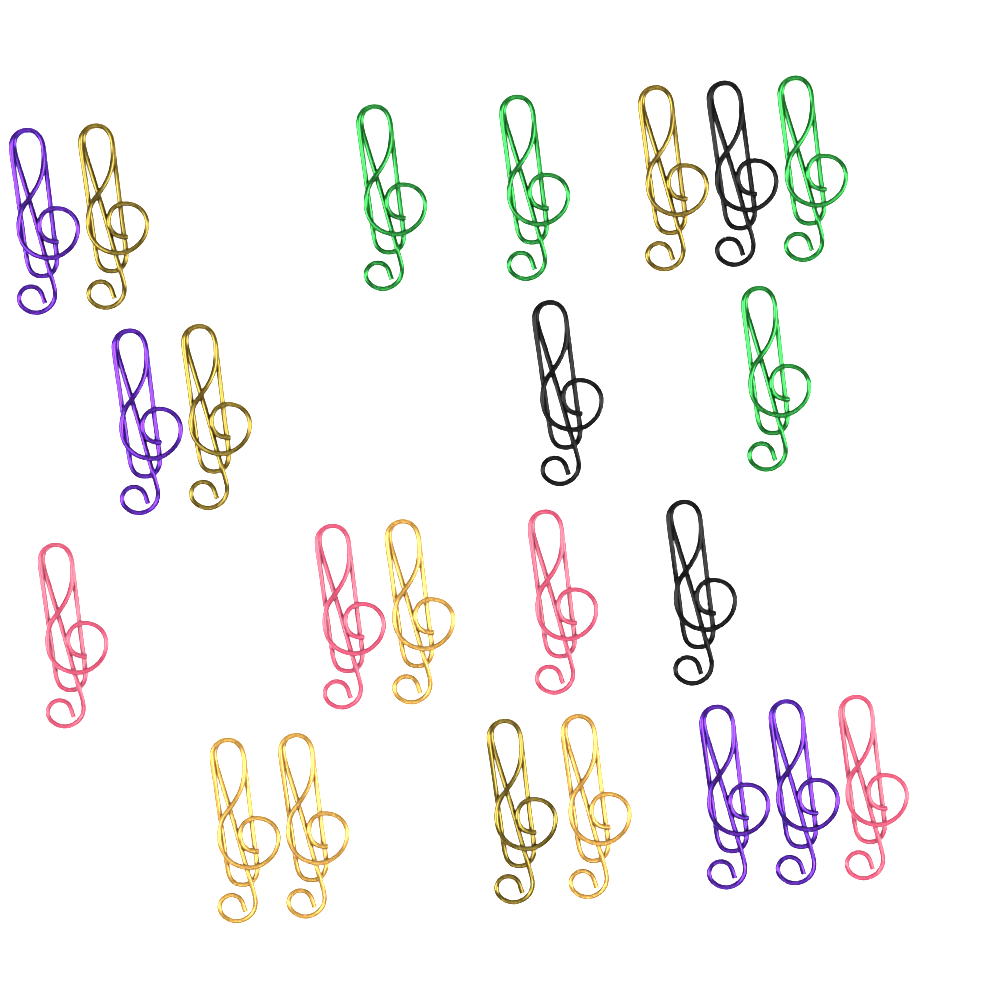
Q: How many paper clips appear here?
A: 23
